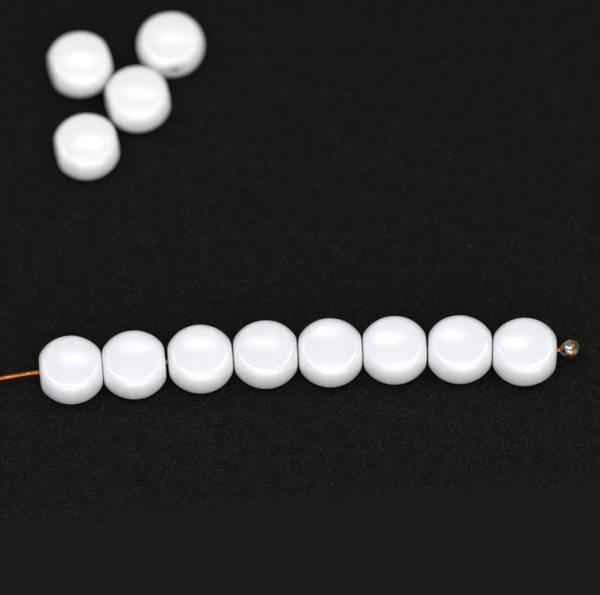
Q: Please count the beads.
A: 12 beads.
